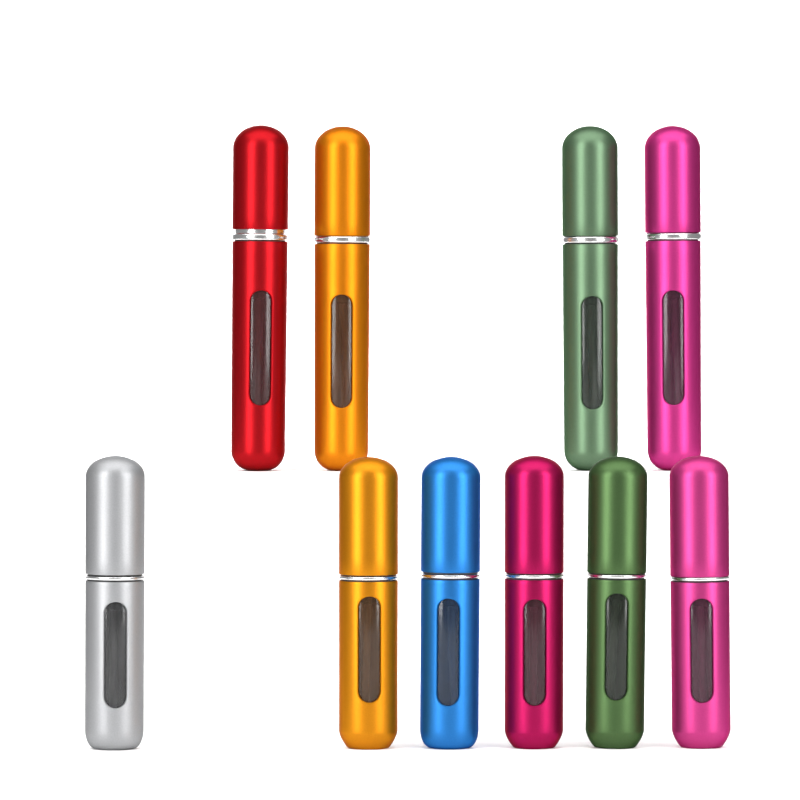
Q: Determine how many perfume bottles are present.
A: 10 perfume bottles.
